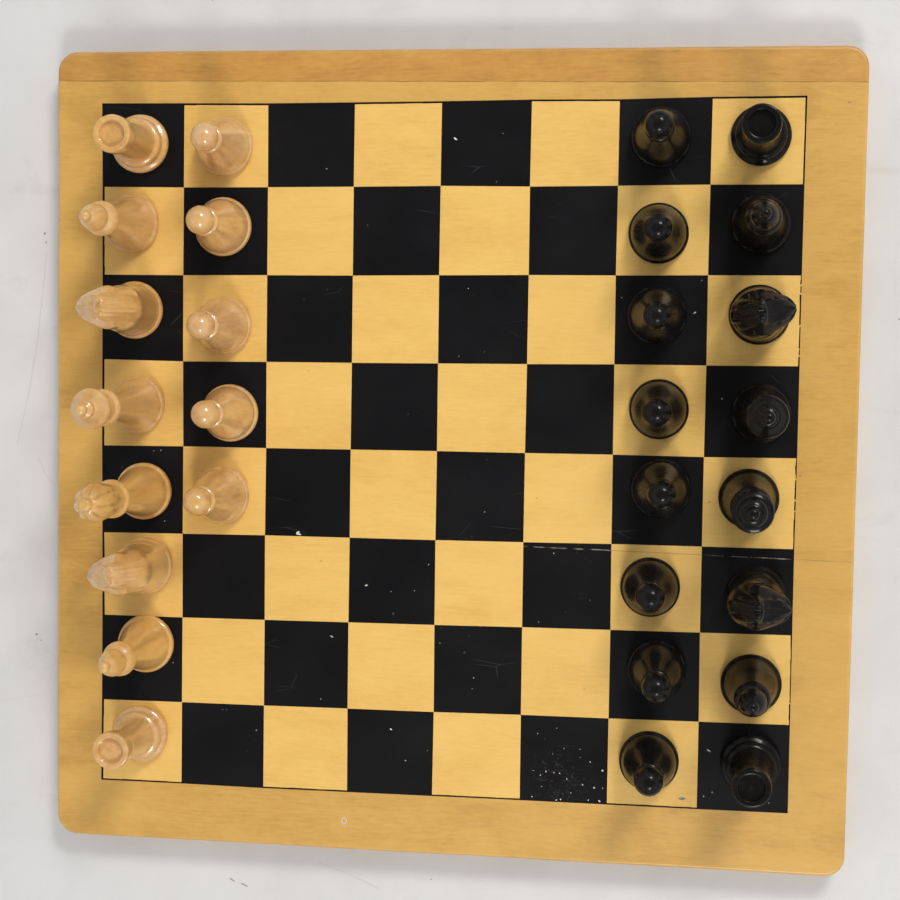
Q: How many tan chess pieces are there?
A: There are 13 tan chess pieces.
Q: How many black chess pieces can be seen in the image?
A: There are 16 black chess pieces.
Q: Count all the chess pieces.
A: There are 29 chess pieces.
